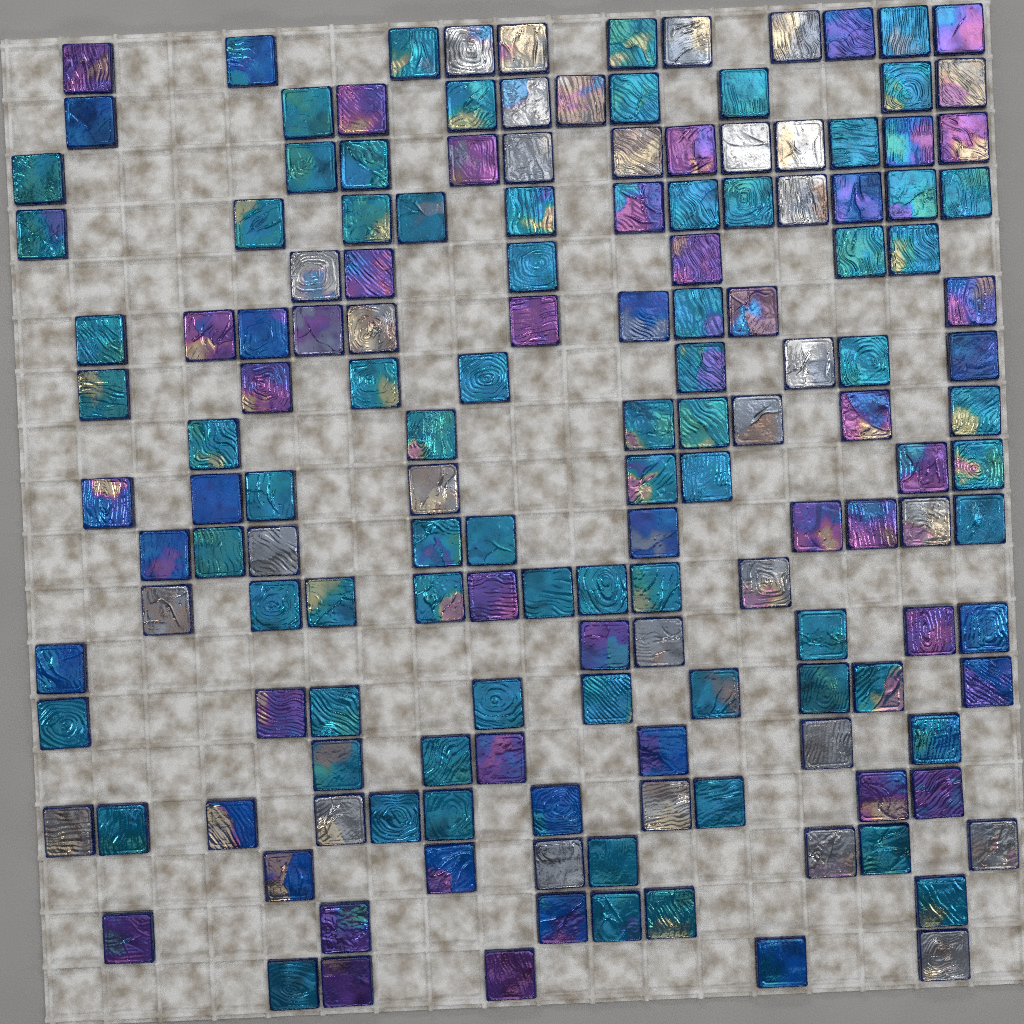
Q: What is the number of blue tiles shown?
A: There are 24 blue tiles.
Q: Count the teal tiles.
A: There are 70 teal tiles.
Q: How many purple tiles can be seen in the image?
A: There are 29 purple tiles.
